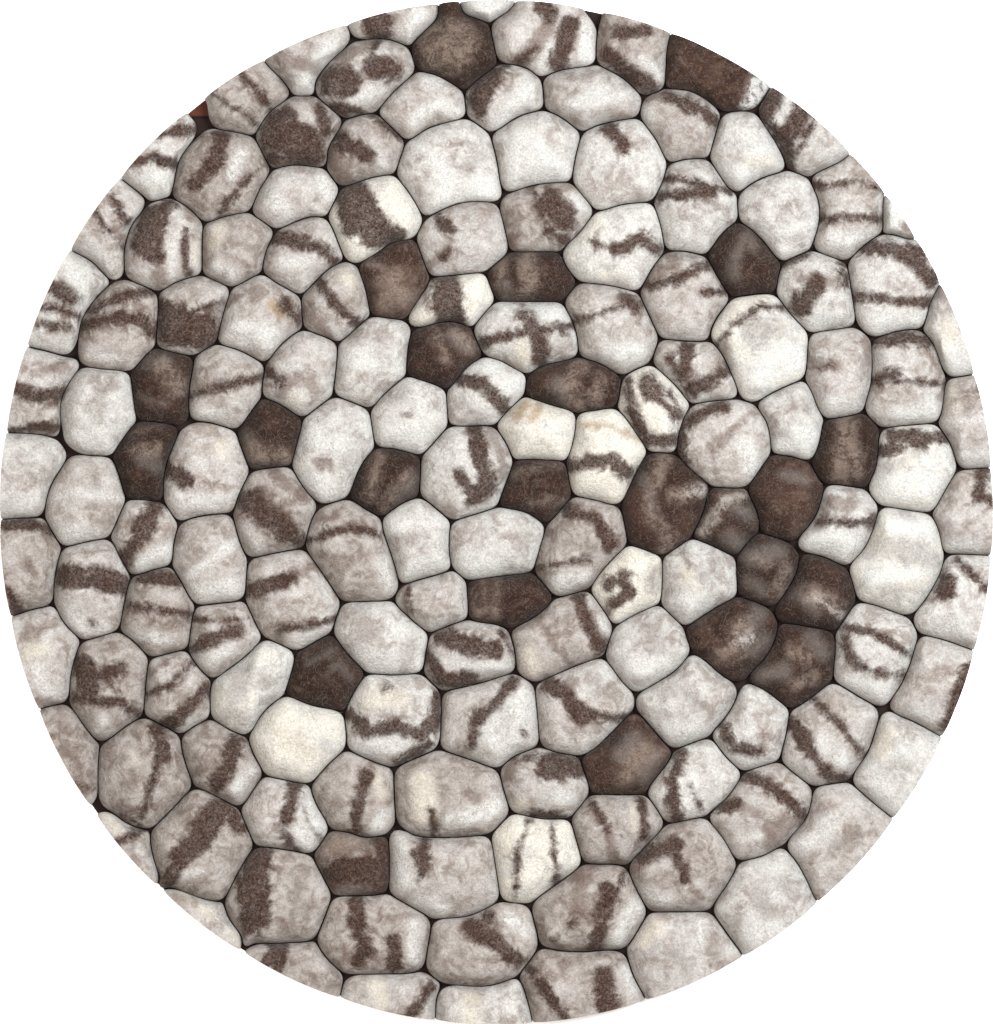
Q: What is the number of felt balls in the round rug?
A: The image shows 156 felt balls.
